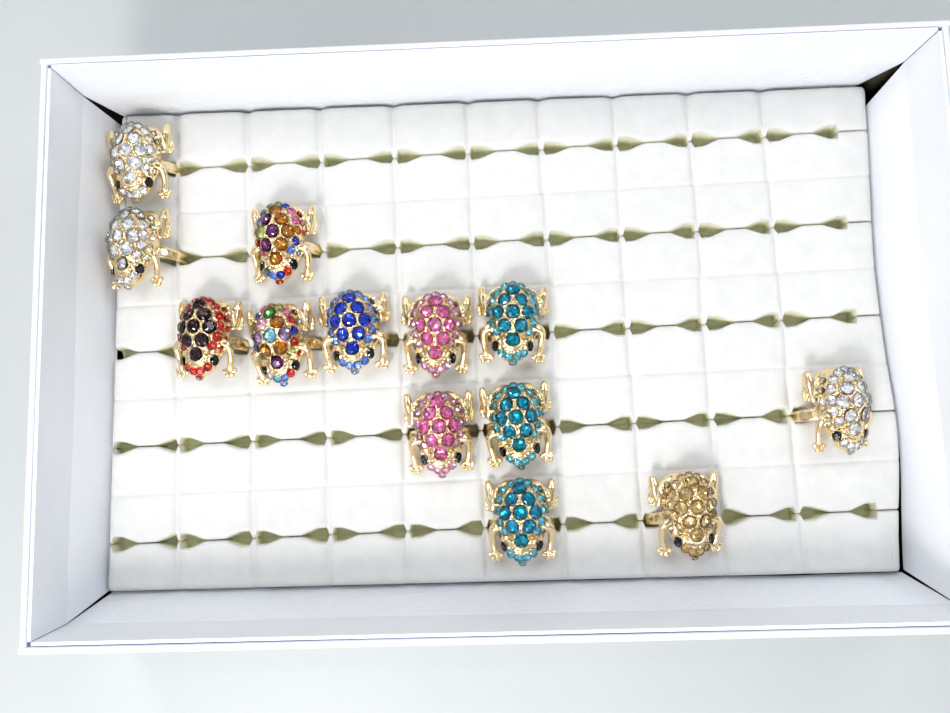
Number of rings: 13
